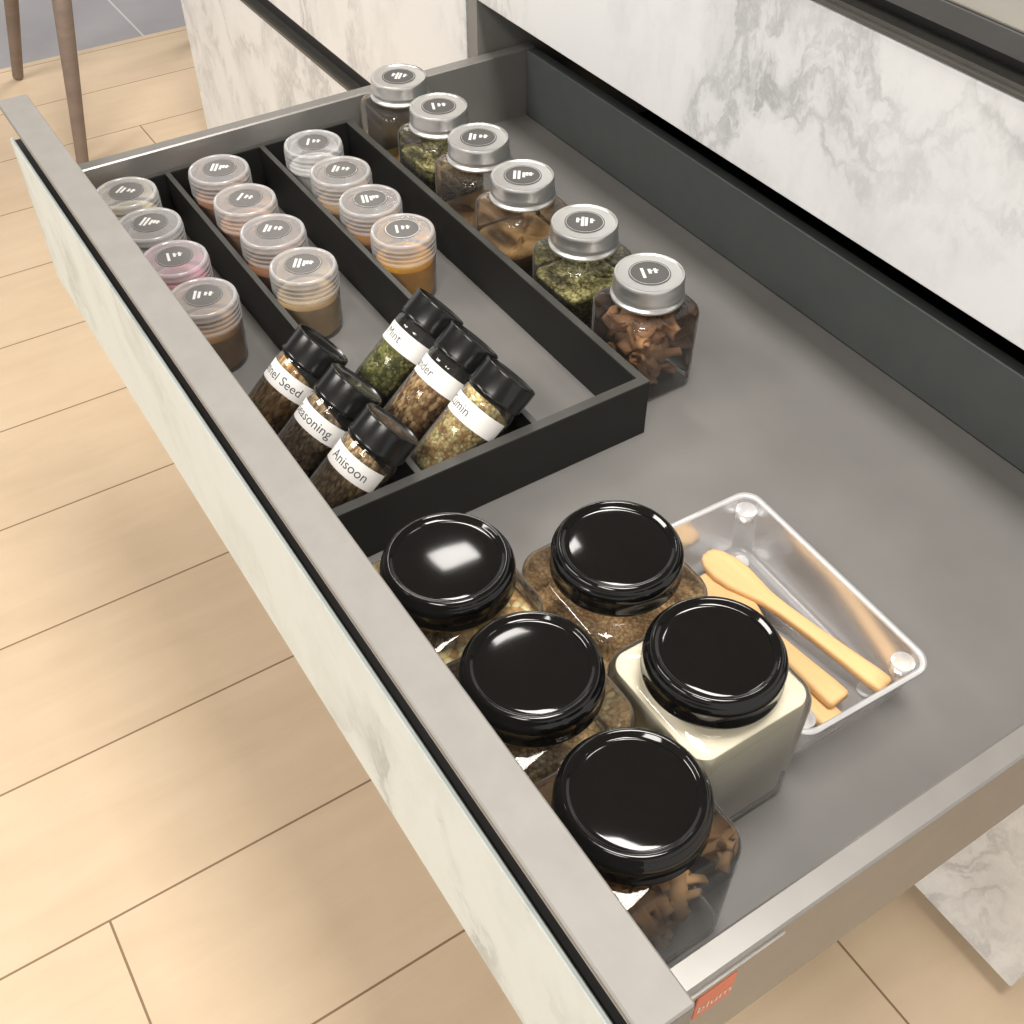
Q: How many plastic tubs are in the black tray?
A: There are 12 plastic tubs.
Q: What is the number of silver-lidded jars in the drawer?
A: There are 6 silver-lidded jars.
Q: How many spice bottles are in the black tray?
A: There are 6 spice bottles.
